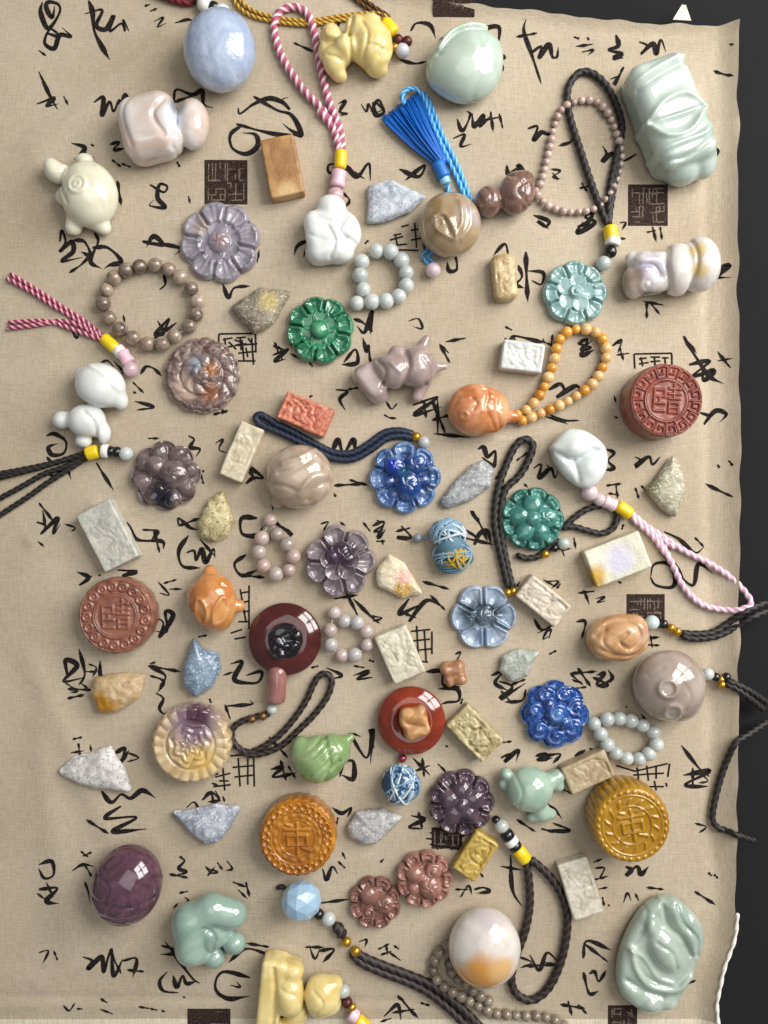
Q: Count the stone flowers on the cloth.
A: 13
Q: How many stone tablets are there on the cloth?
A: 13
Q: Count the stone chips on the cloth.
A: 12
